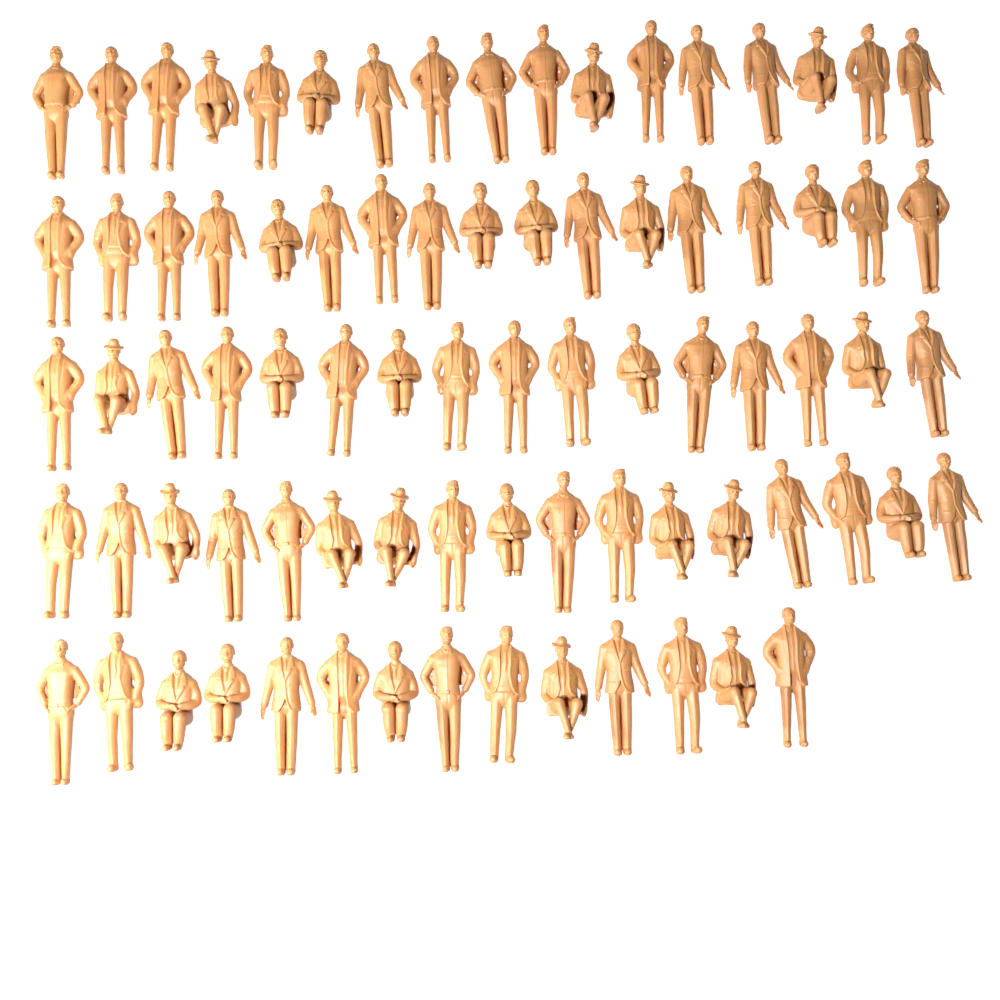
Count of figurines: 81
